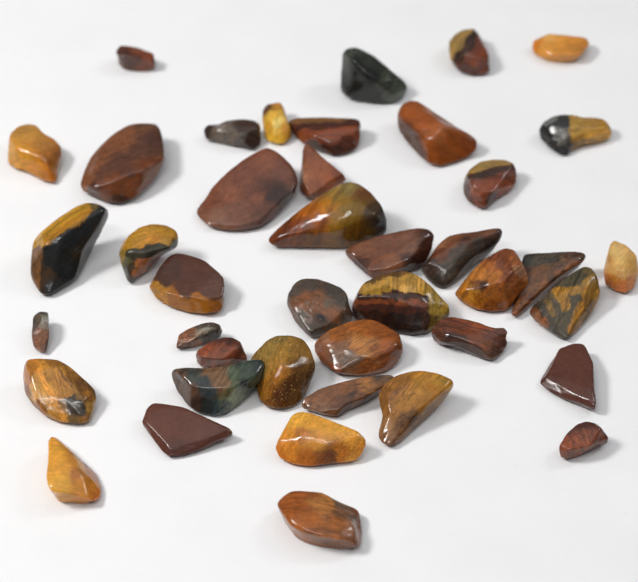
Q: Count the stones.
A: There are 42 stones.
